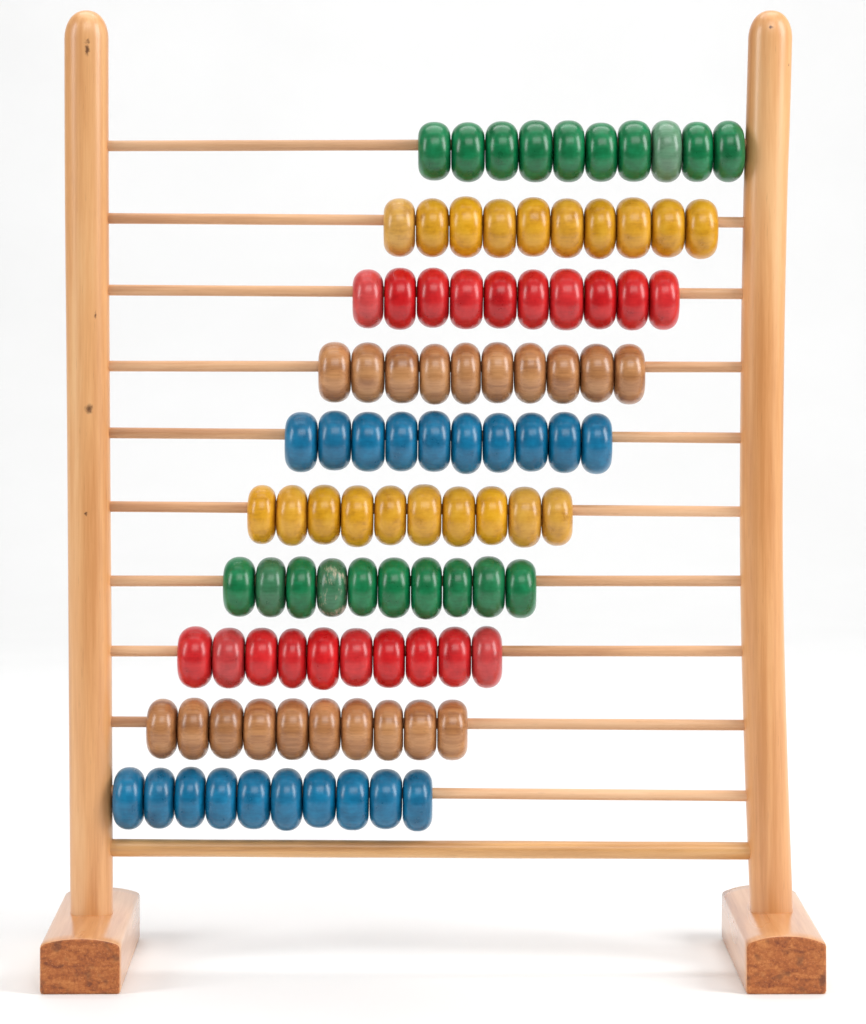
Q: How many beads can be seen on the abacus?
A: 100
